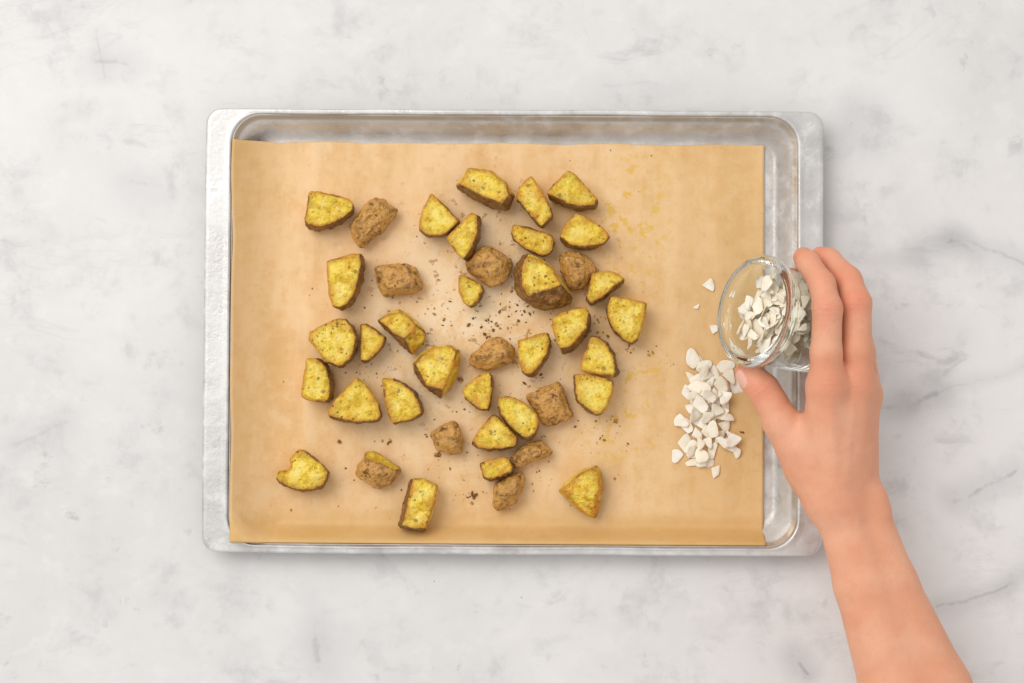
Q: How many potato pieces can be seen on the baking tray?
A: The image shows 41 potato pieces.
